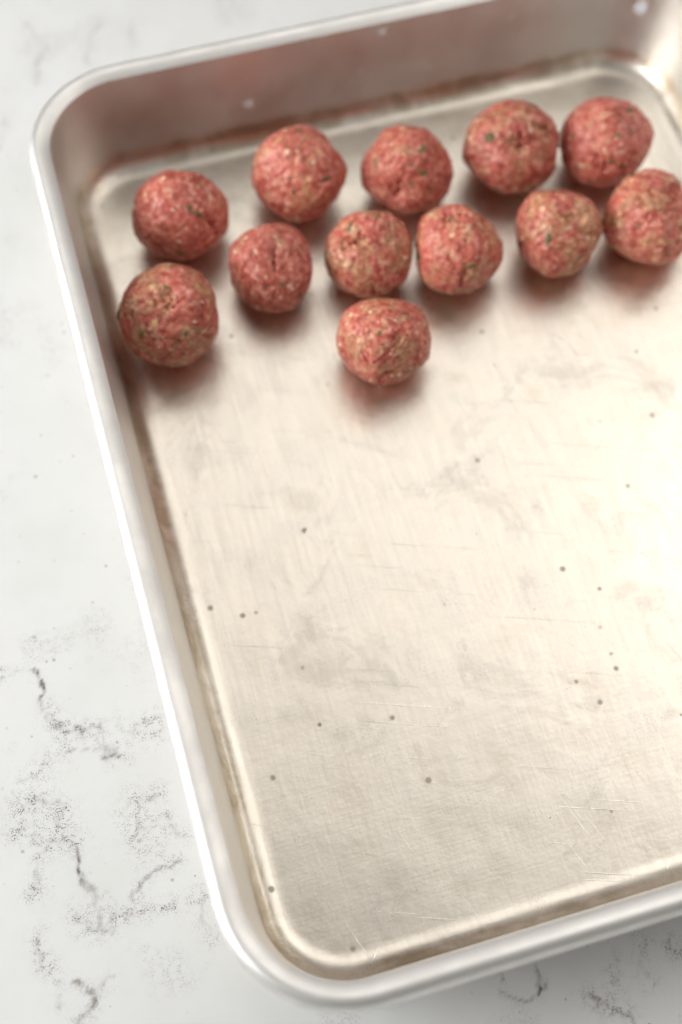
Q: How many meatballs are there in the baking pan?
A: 12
